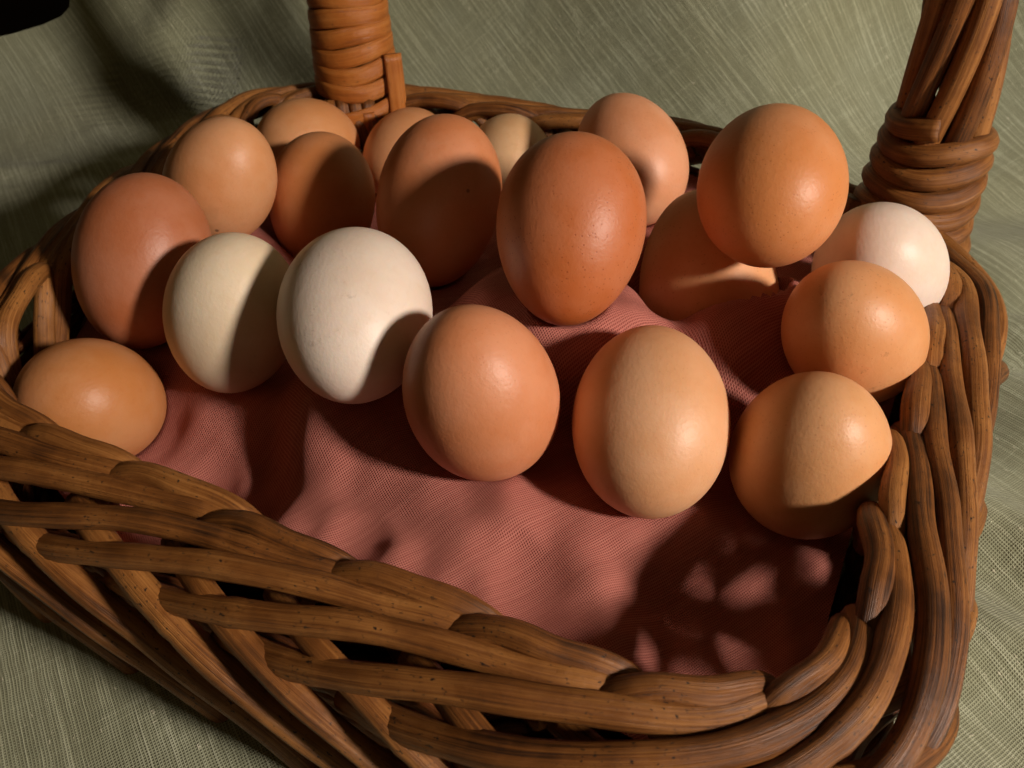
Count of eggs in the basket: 19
